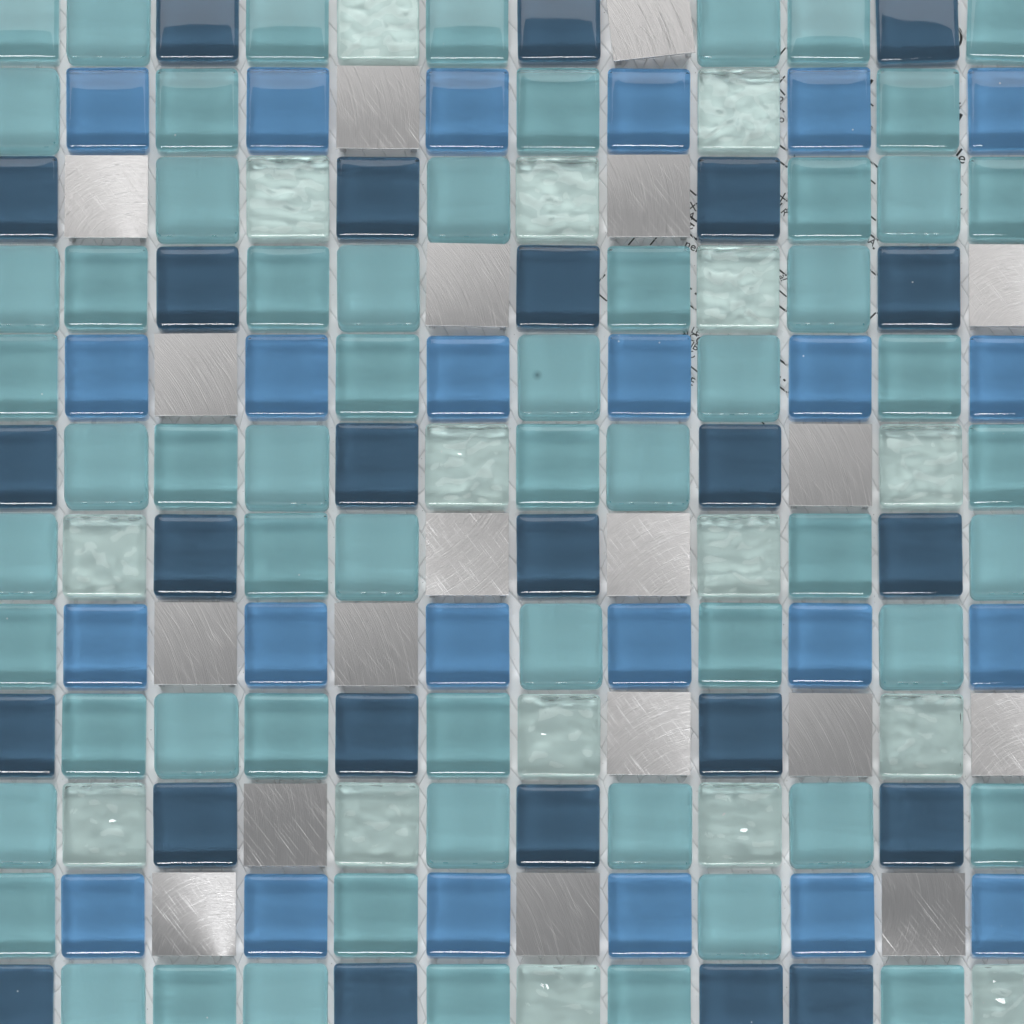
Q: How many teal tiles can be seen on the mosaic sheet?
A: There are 60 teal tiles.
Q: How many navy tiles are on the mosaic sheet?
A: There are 25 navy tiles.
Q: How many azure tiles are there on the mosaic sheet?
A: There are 24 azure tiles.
